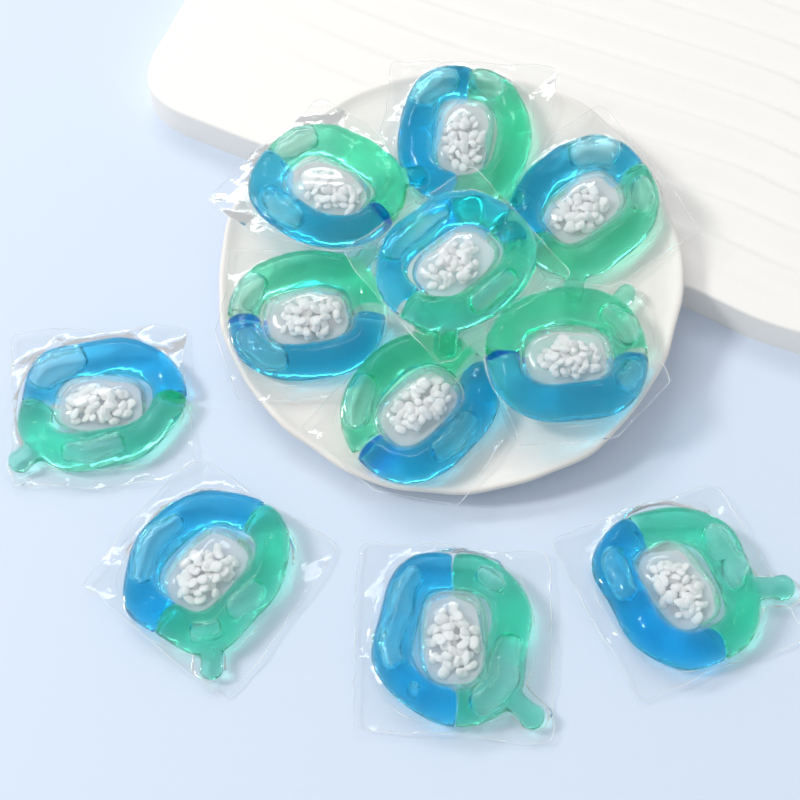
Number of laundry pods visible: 11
